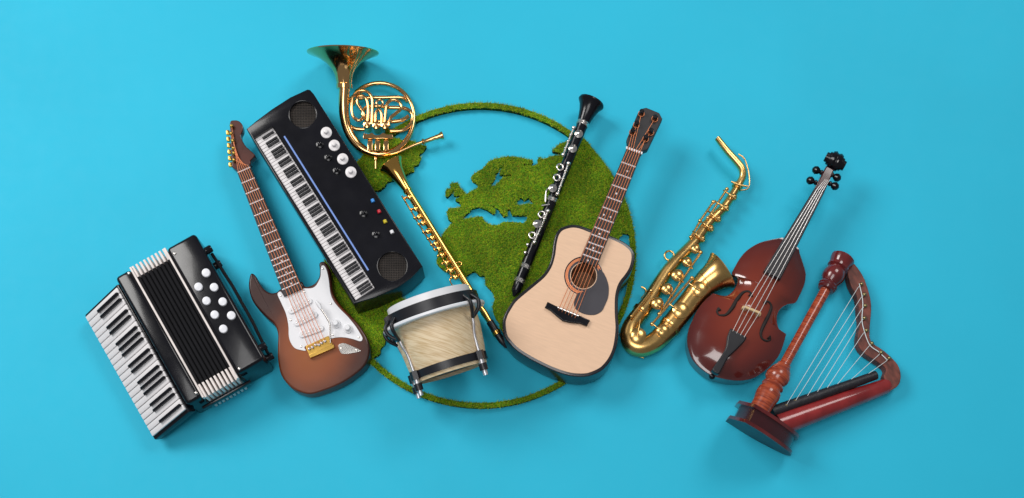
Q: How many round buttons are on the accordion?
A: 8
